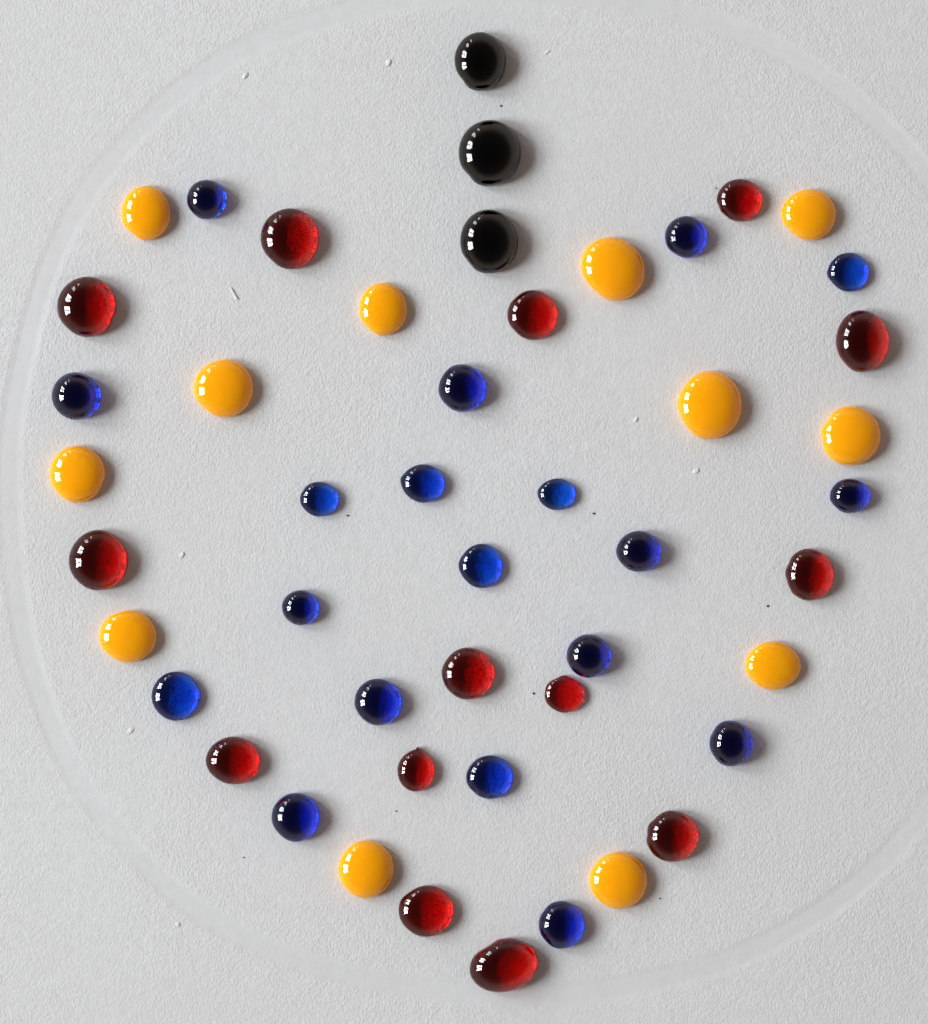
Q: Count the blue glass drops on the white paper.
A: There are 19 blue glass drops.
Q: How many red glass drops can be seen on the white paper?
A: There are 14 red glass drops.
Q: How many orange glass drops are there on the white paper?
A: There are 12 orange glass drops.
